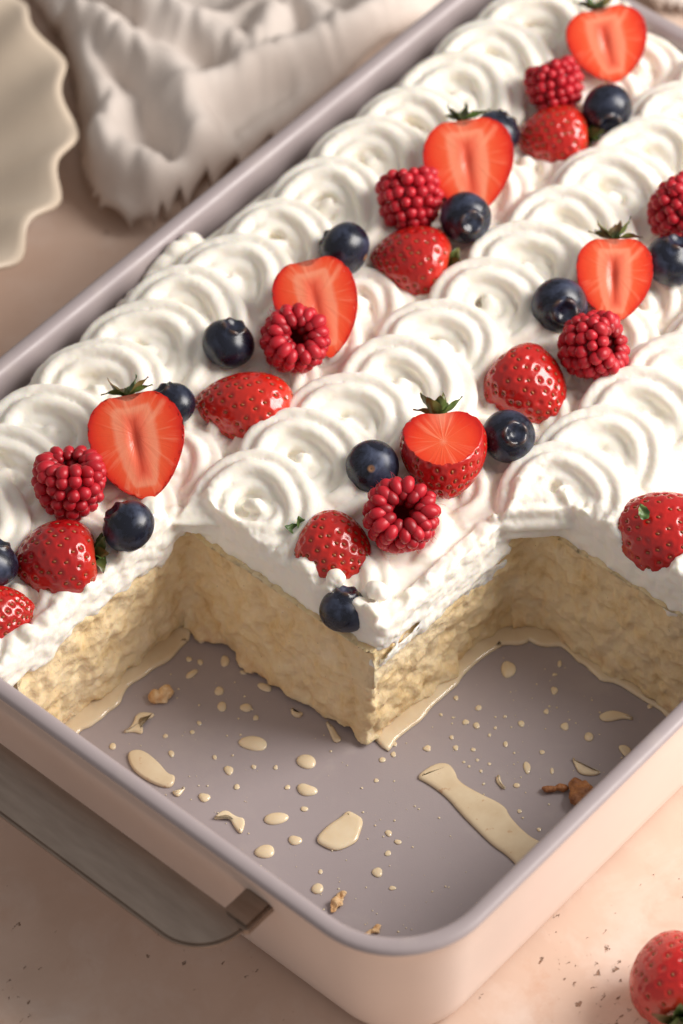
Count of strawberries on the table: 15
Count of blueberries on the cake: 13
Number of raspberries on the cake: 7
